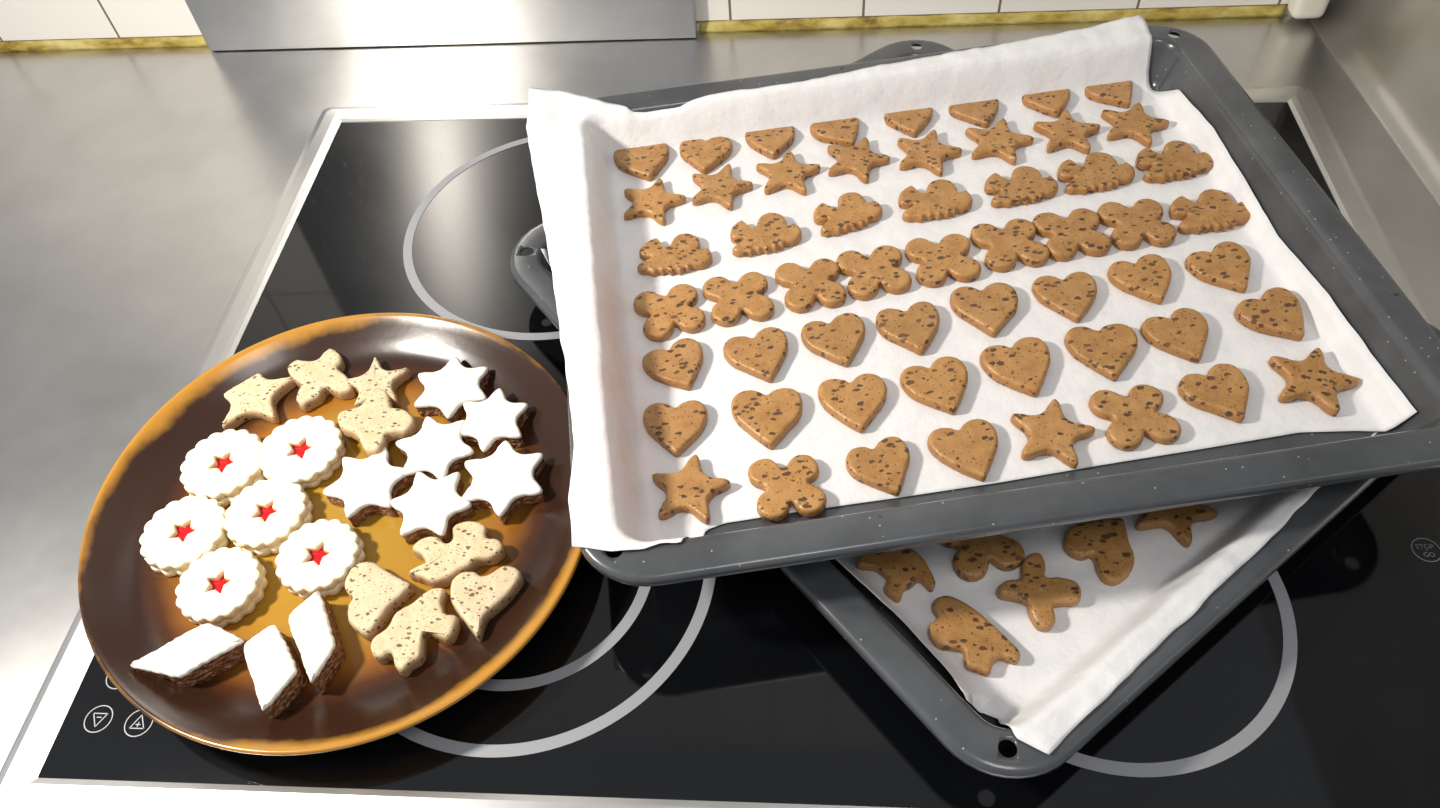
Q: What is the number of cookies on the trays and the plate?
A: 85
